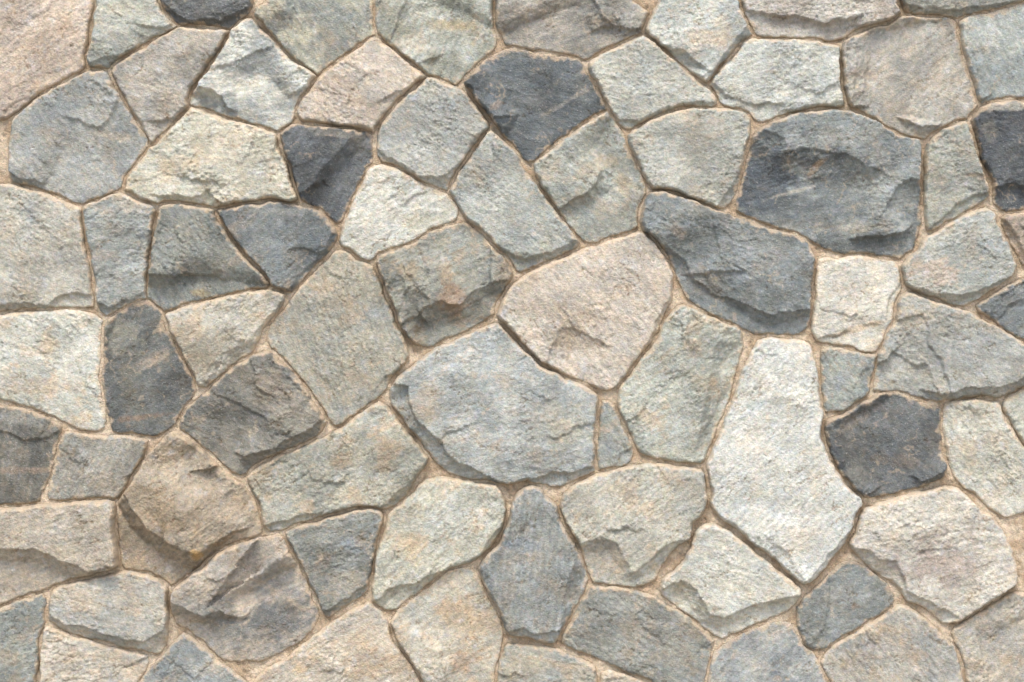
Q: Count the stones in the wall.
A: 78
